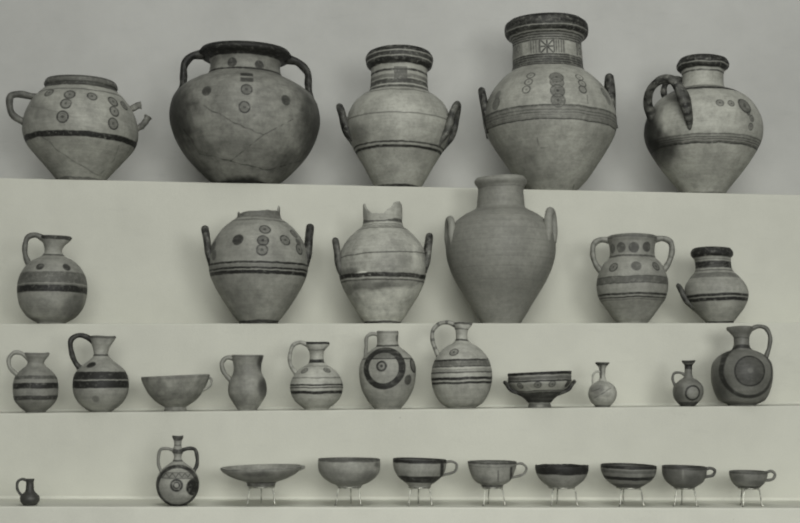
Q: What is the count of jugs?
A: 11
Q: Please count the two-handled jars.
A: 11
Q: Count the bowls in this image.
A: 10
